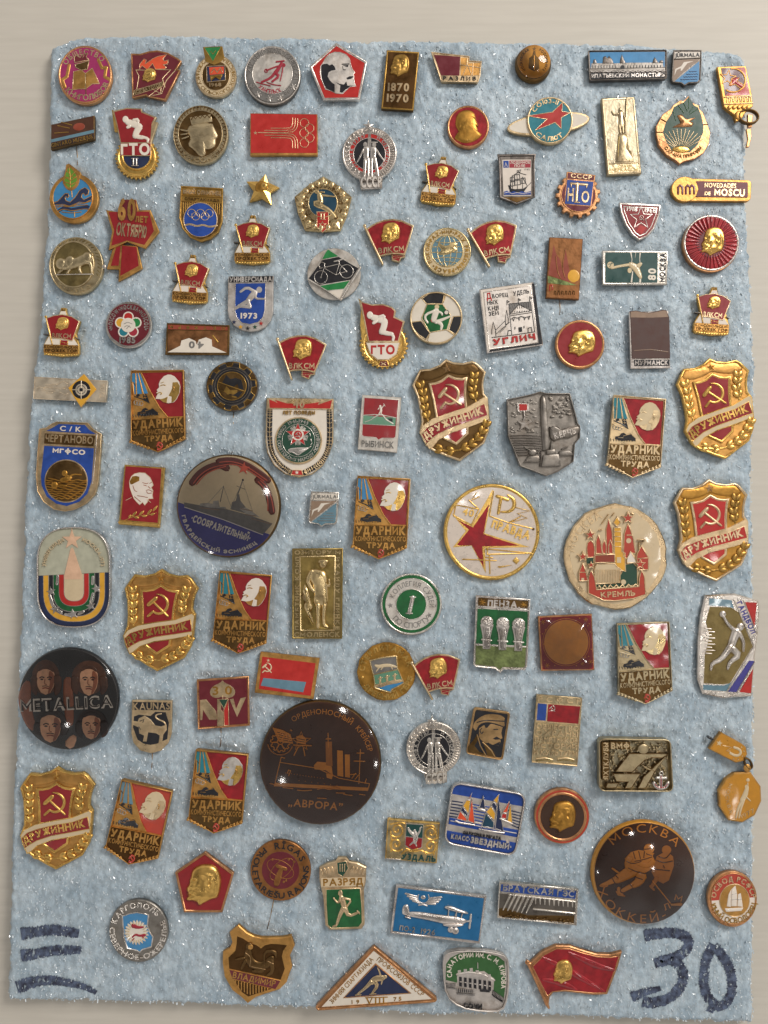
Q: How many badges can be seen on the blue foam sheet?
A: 107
